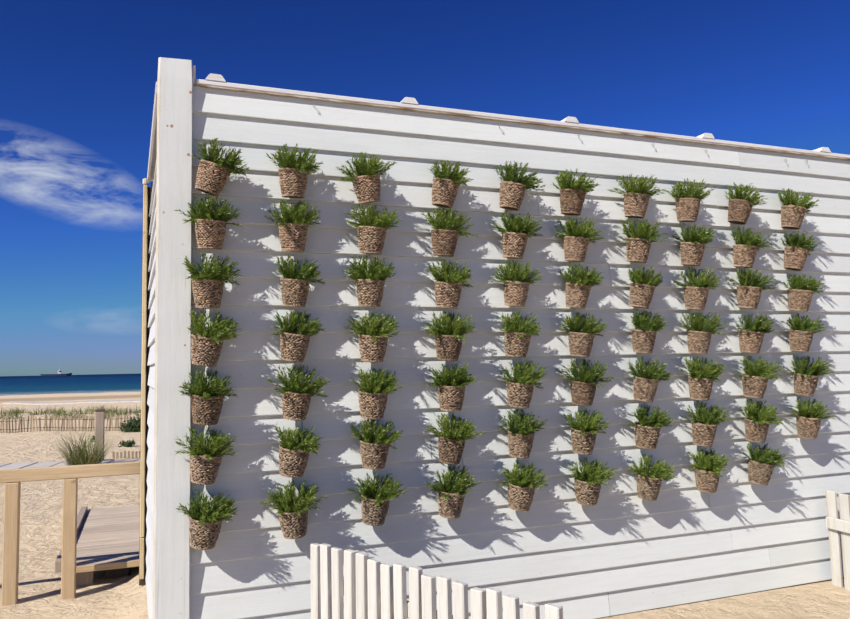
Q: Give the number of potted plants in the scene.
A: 69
